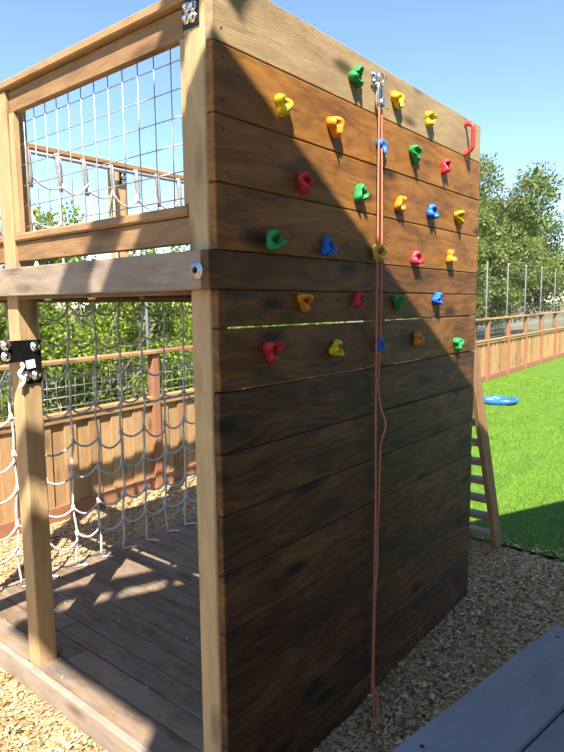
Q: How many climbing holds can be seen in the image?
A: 27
